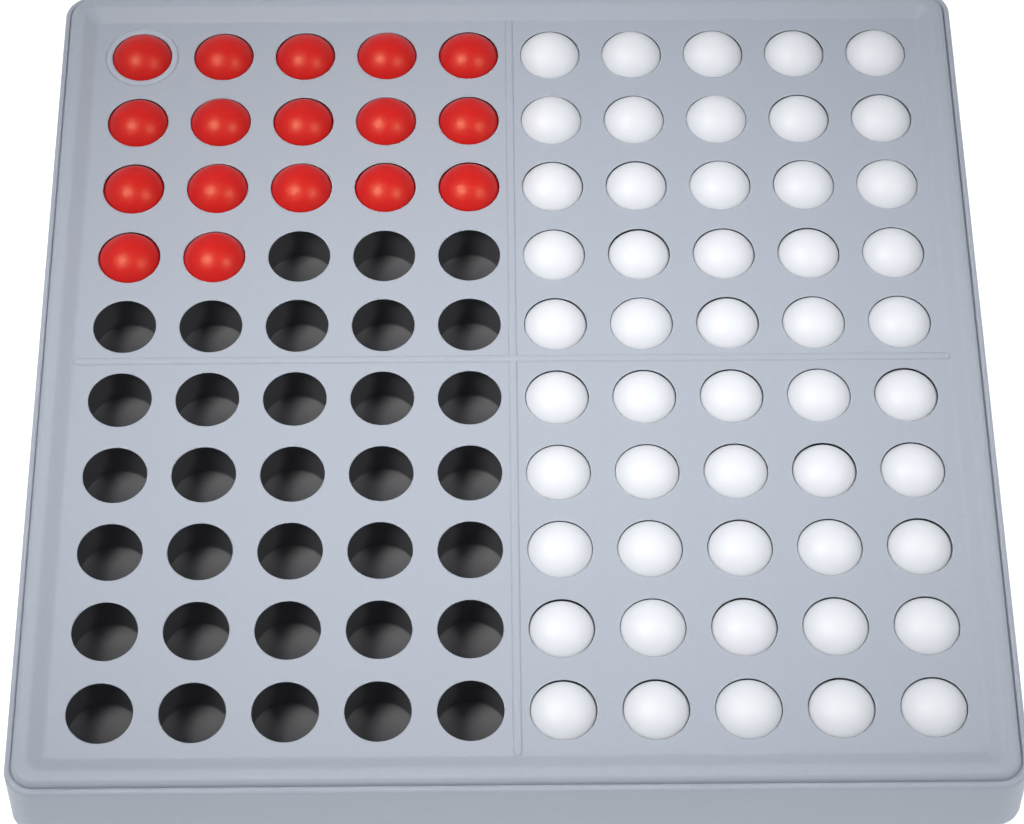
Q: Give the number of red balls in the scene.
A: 17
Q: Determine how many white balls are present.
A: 50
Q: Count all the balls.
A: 67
